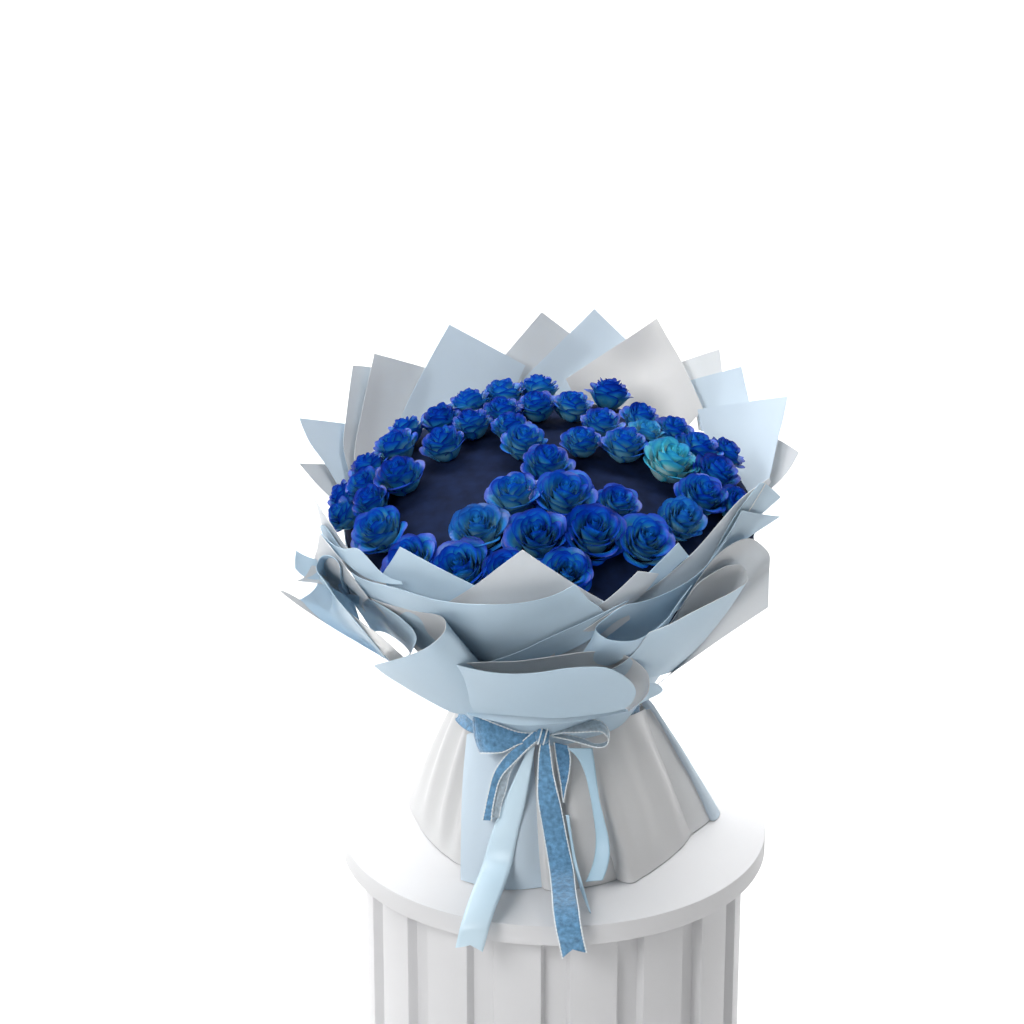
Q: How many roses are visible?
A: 46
